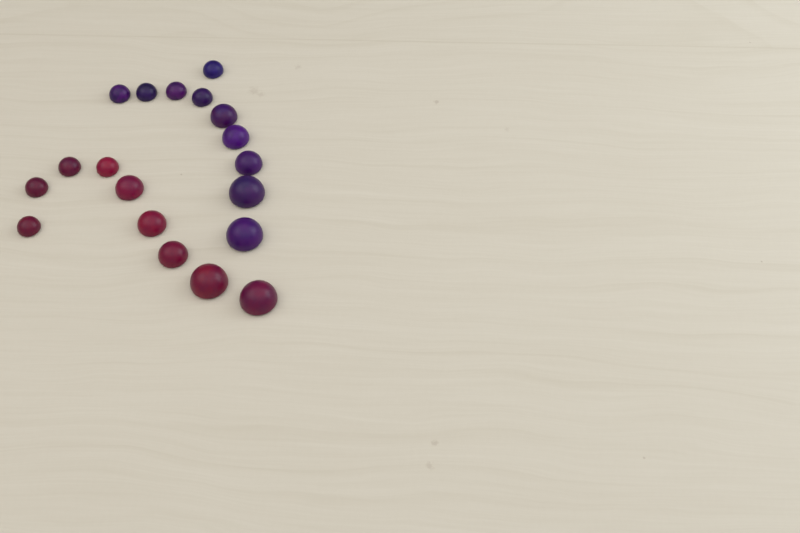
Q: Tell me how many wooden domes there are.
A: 19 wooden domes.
